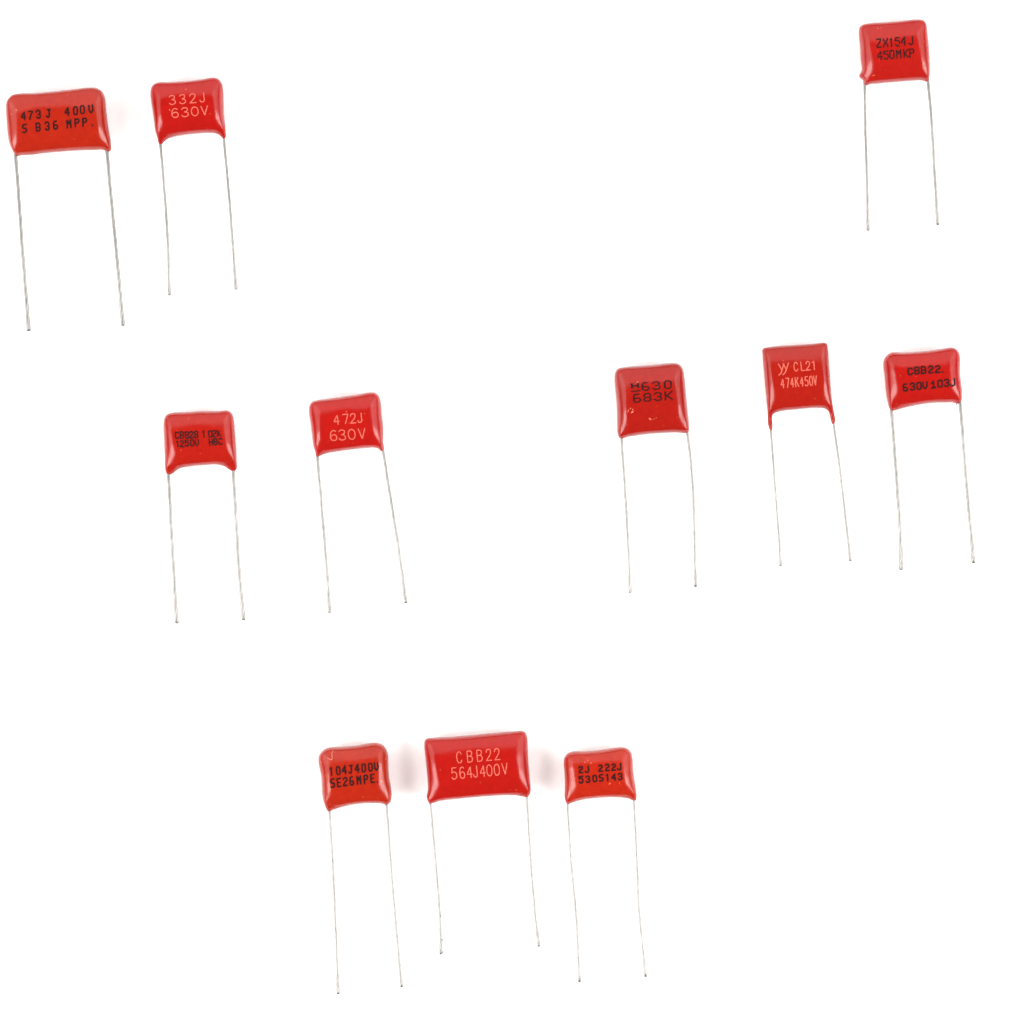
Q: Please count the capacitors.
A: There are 11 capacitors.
